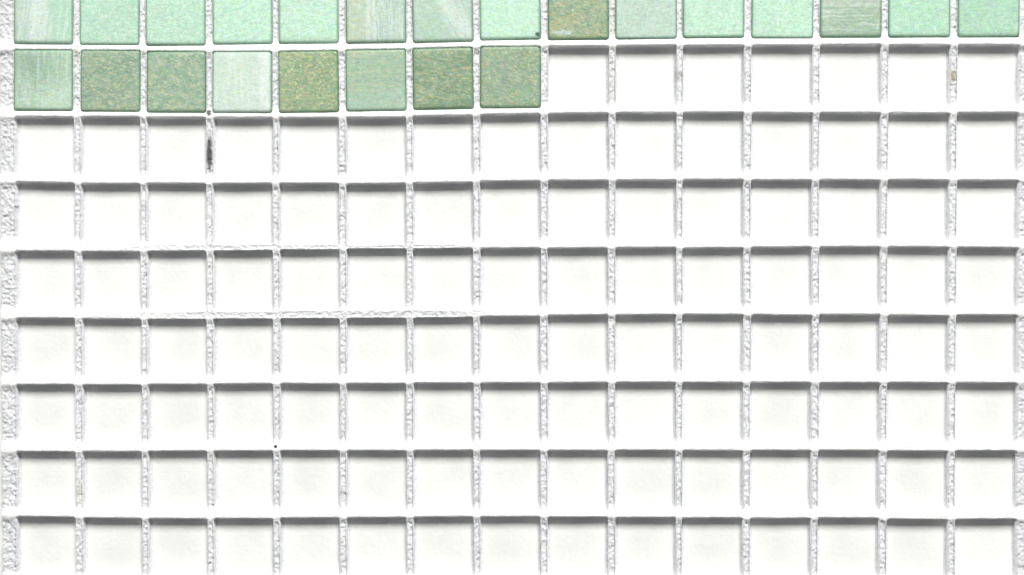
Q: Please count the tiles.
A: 23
